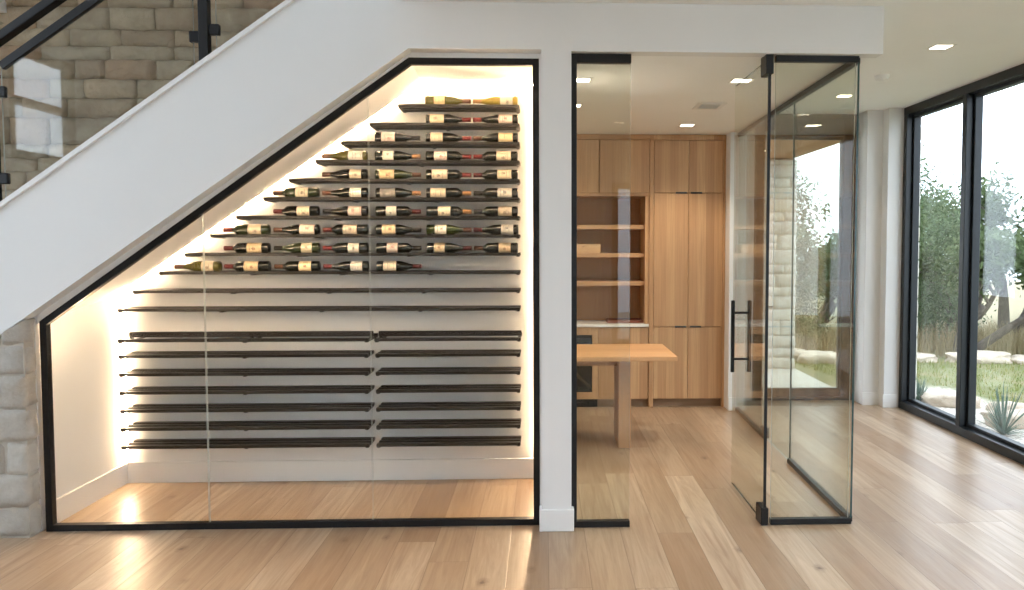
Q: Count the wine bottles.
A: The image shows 42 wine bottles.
